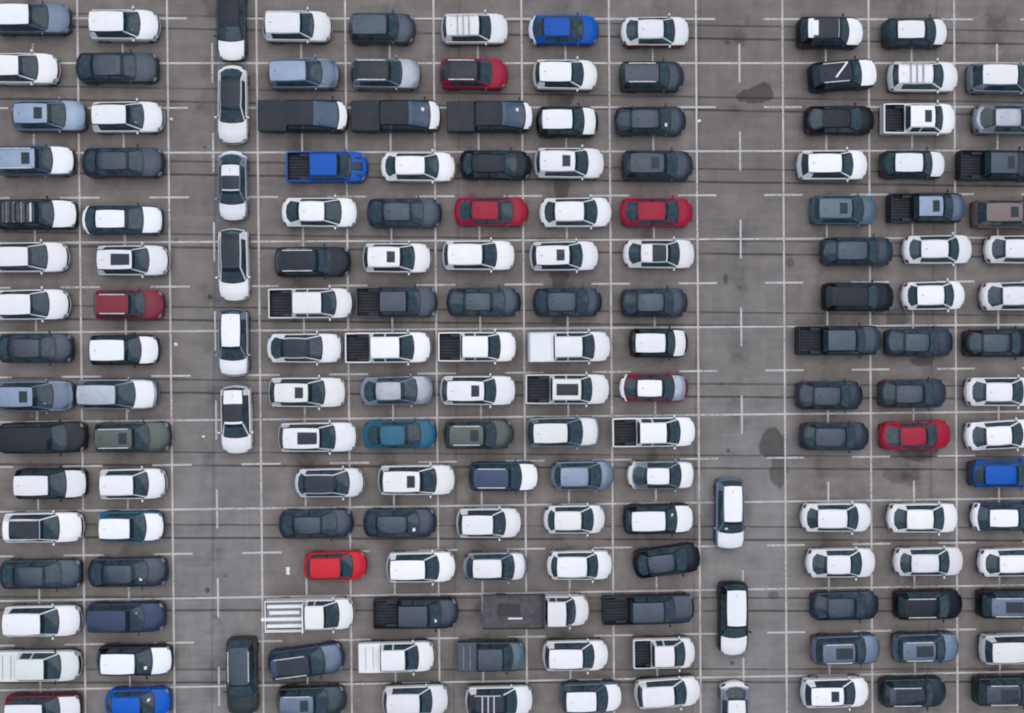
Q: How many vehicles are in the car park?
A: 166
